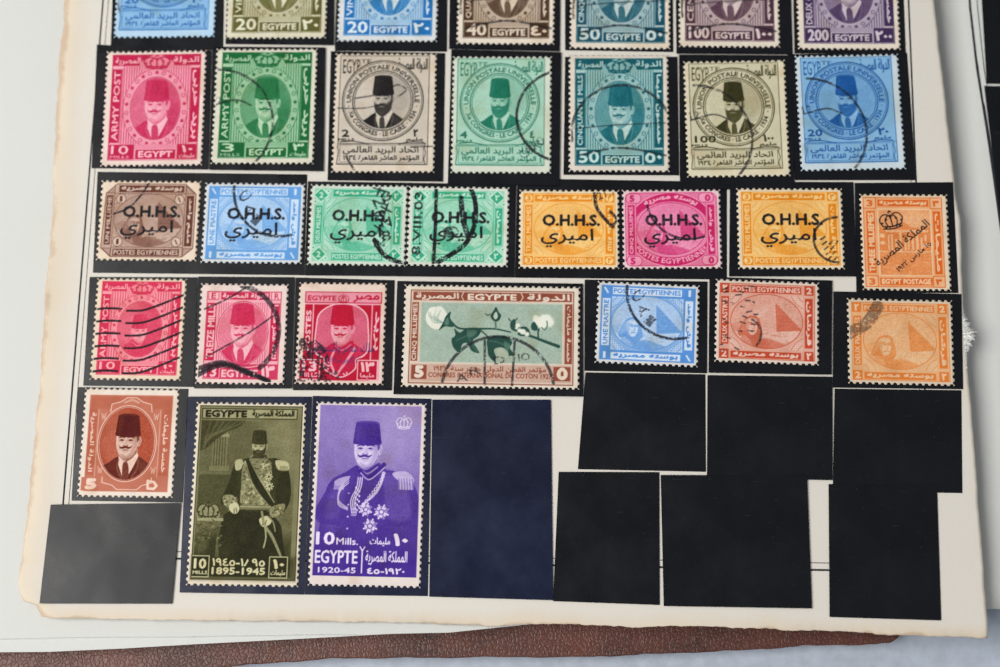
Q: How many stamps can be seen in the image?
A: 32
